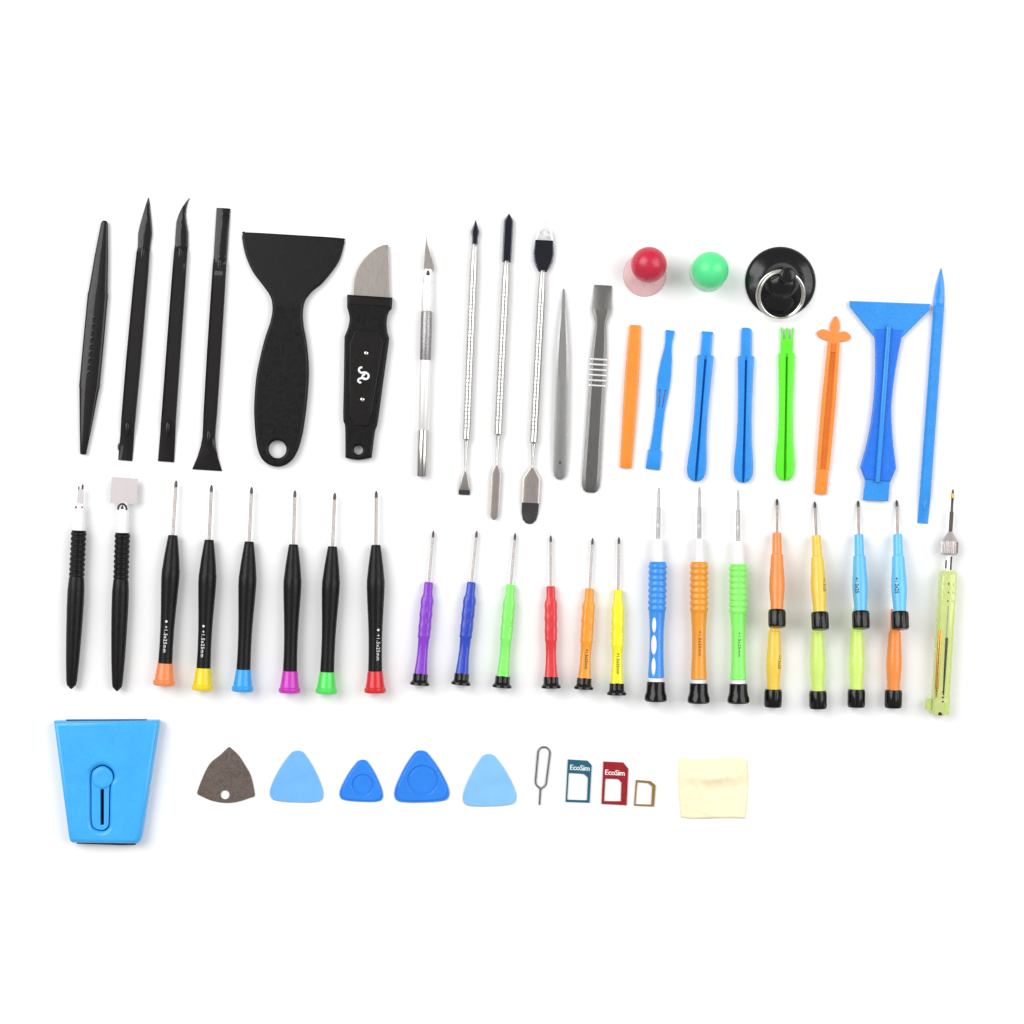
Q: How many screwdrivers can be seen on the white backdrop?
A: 24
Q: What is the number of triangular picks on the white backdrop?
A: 5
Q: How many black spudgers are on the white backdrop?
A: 4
